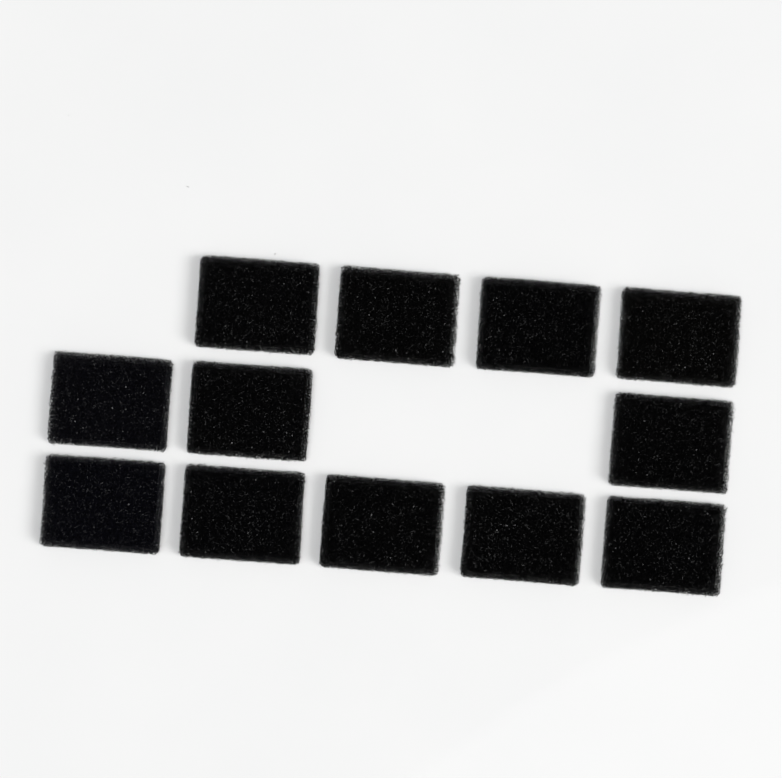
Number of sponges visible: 12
